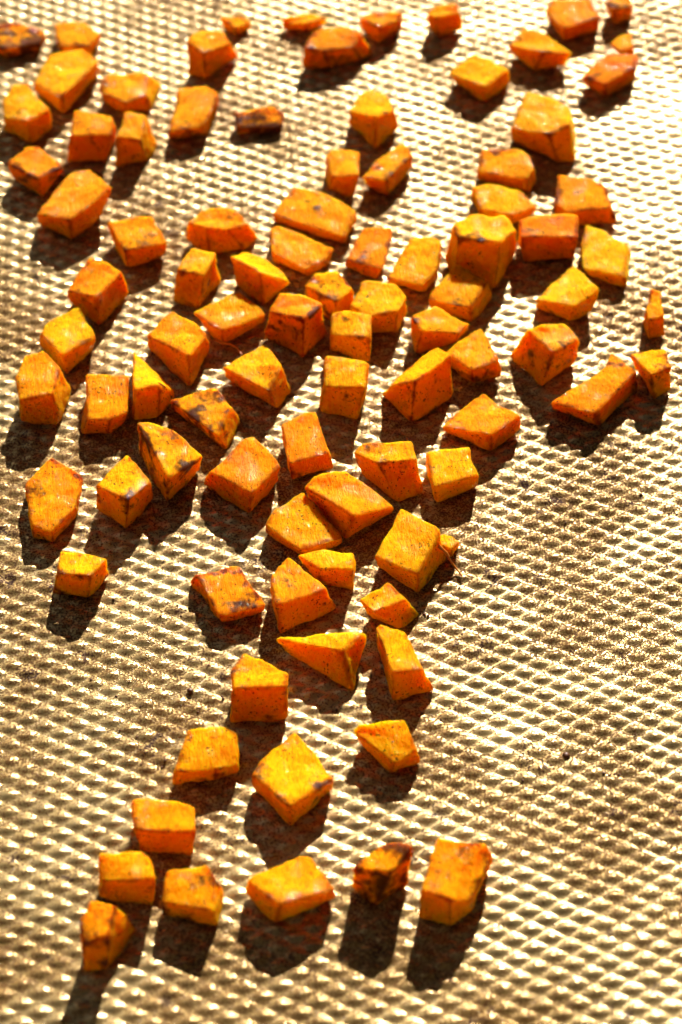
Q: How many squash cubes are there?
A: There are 94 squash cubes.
